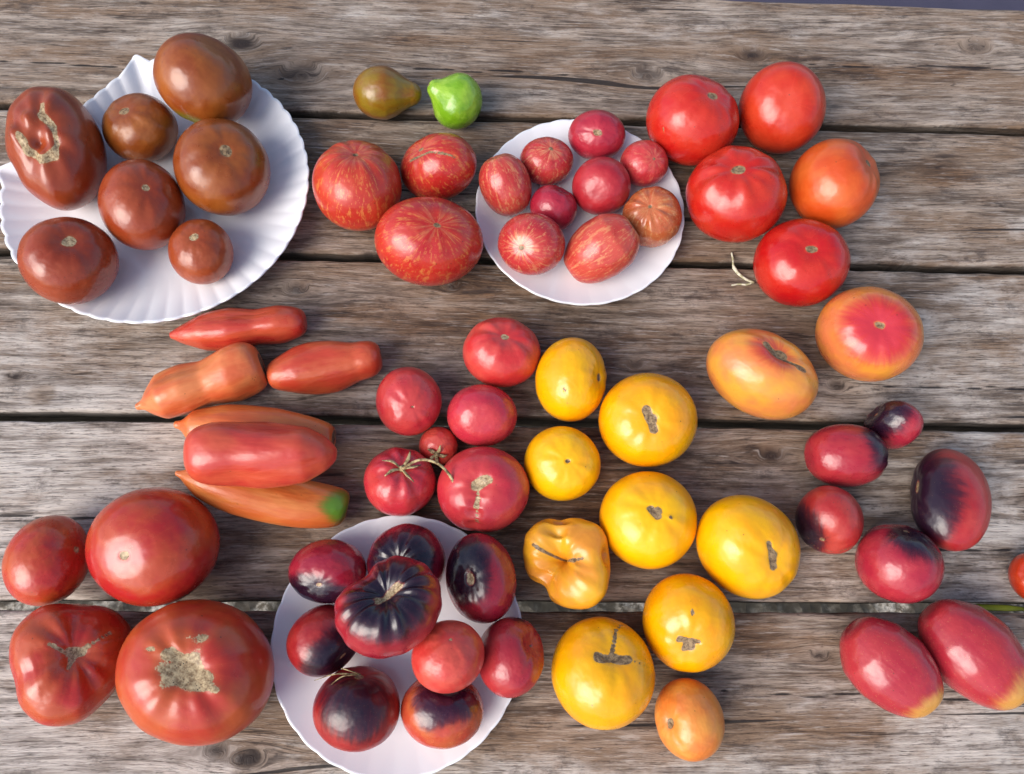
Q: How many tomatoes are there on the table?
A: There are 70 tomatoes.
